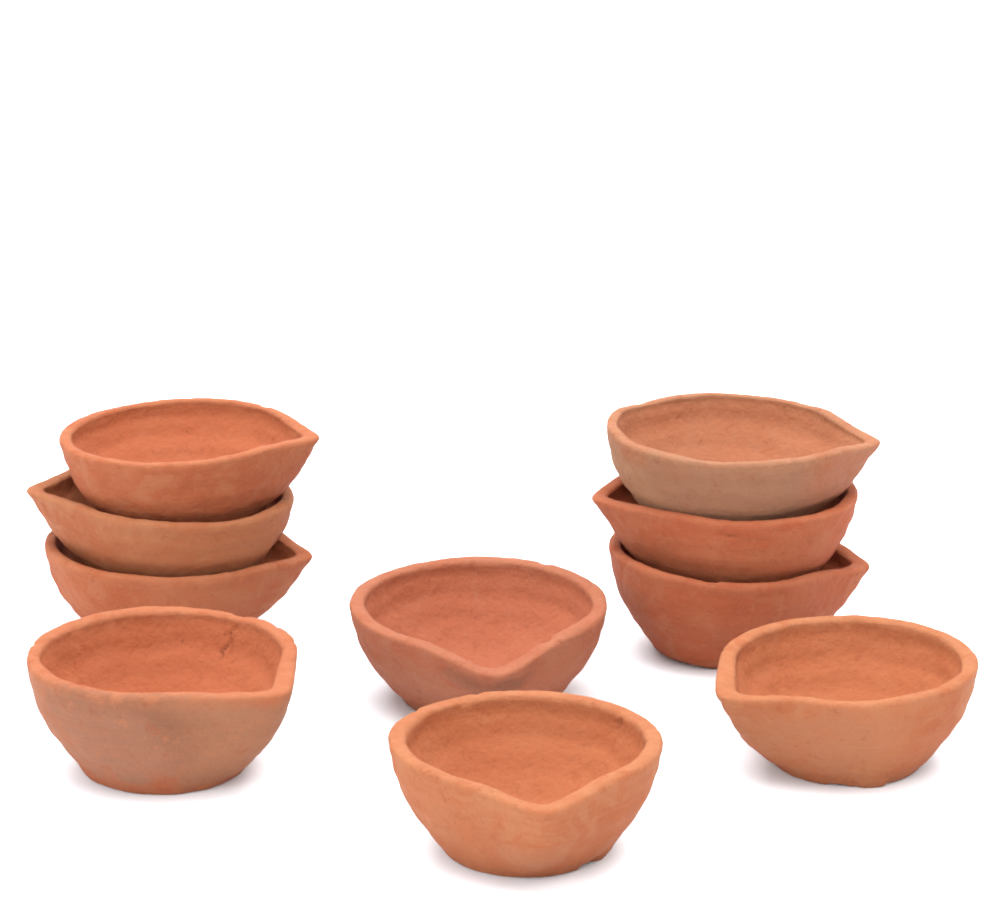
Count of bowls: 10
